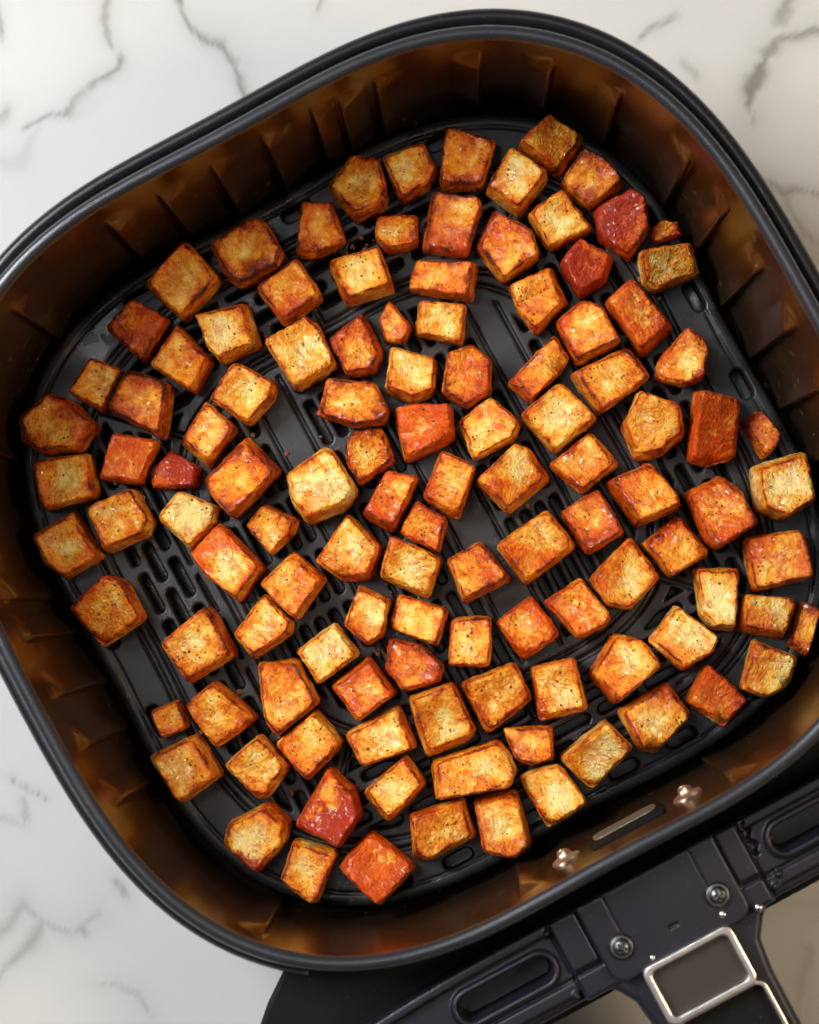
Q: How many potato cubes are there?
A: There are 115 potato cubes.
